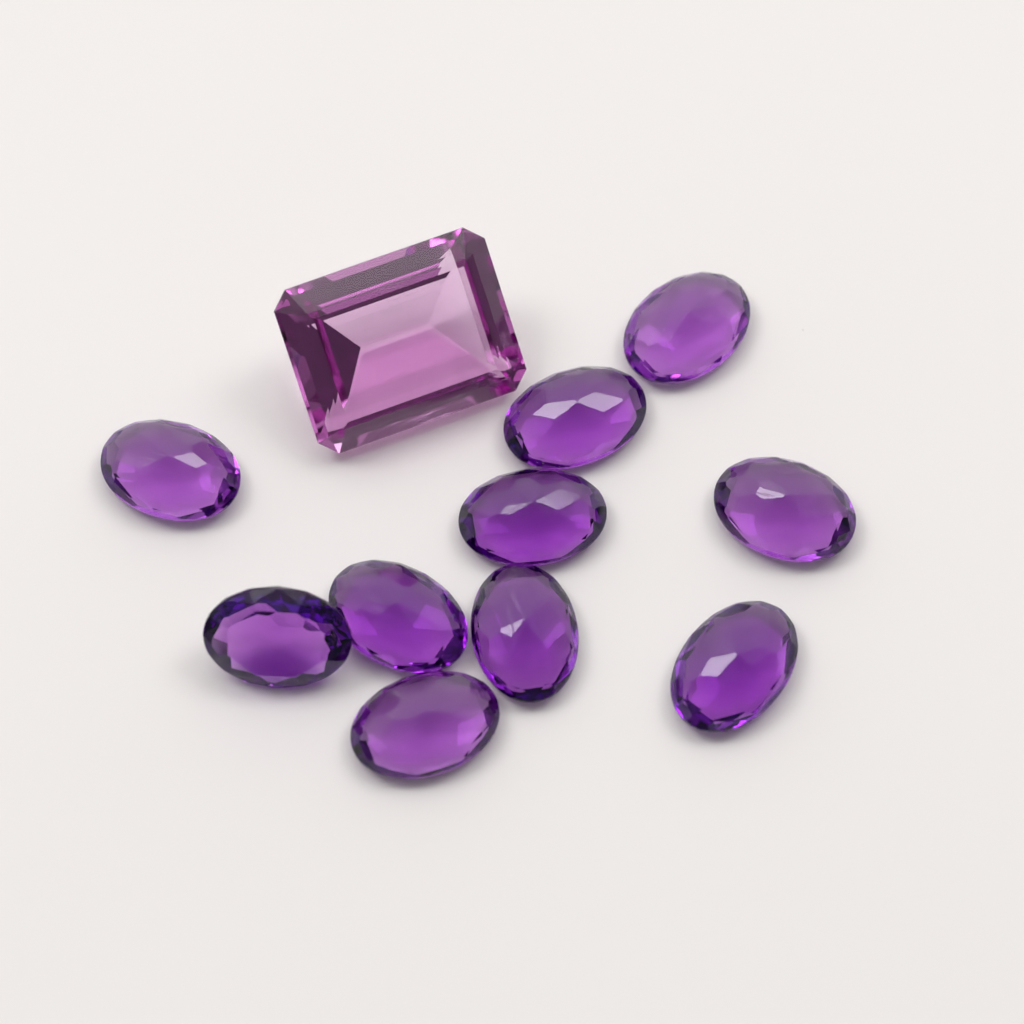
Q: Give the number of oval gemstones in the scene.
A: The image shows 10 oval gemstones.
